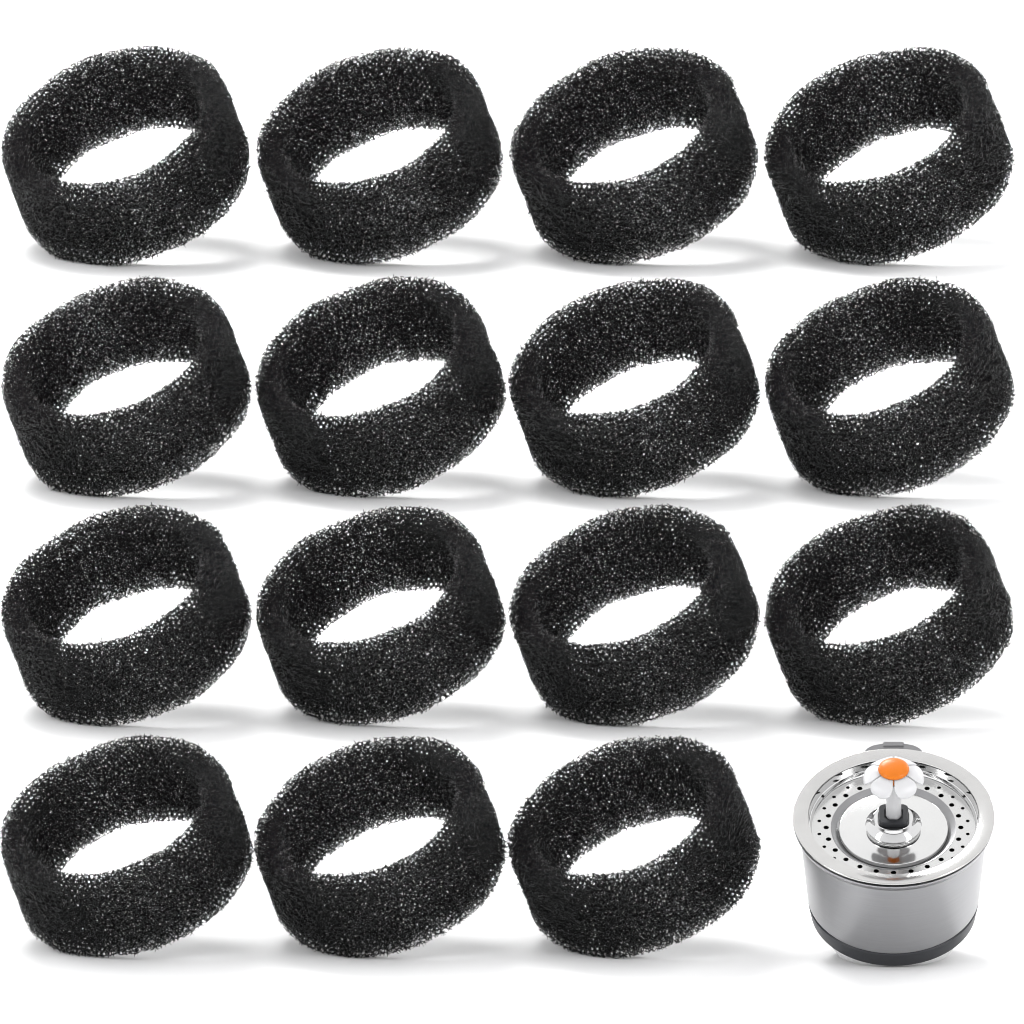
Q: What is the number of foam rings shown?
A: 15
